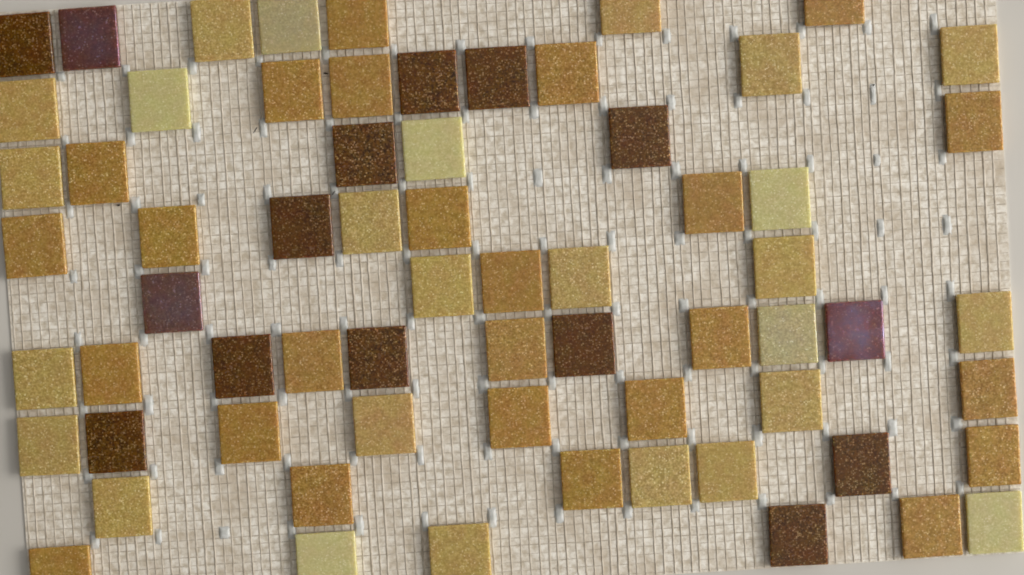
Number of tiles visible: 66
